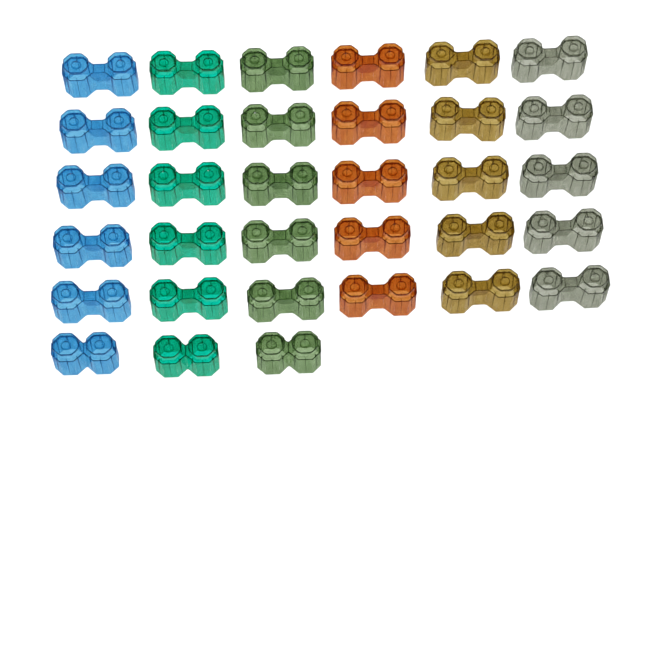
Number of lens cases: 33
